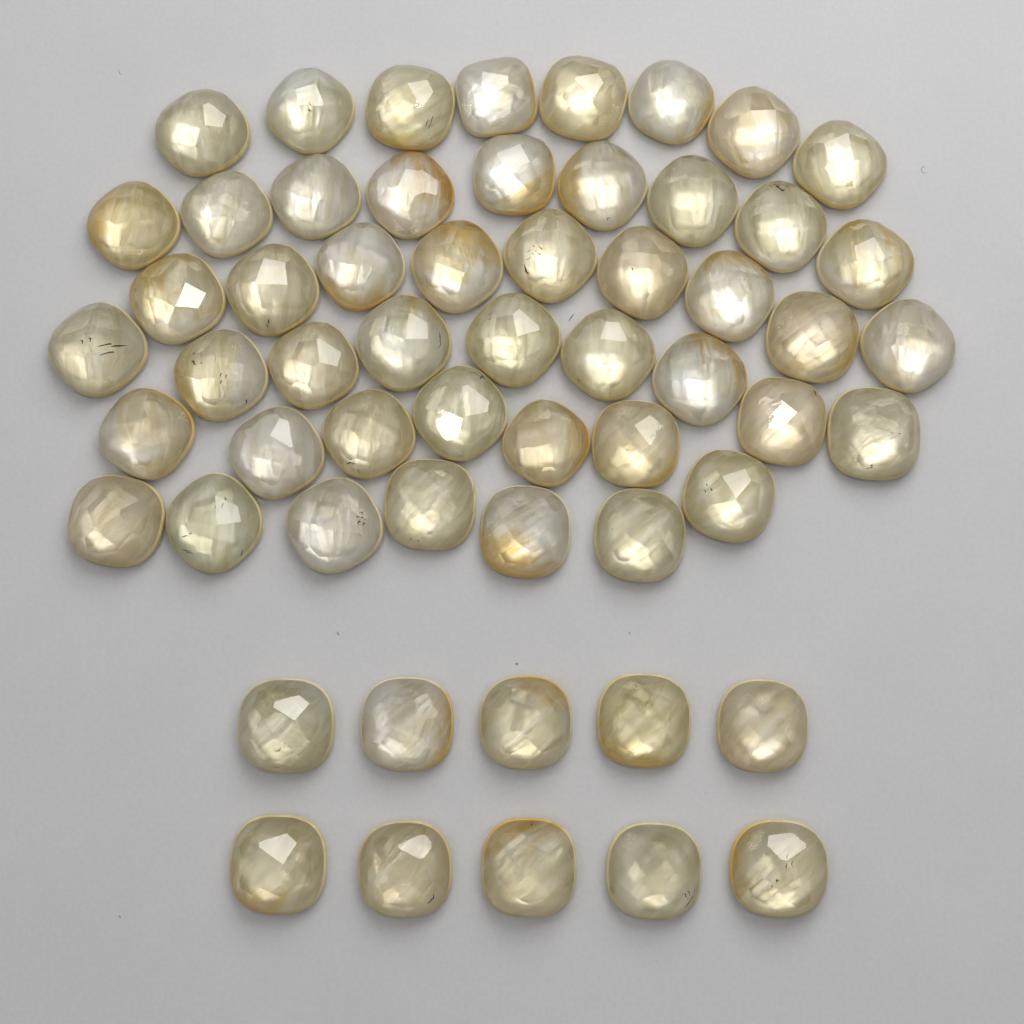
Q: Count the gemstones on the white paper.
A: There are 58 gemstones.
